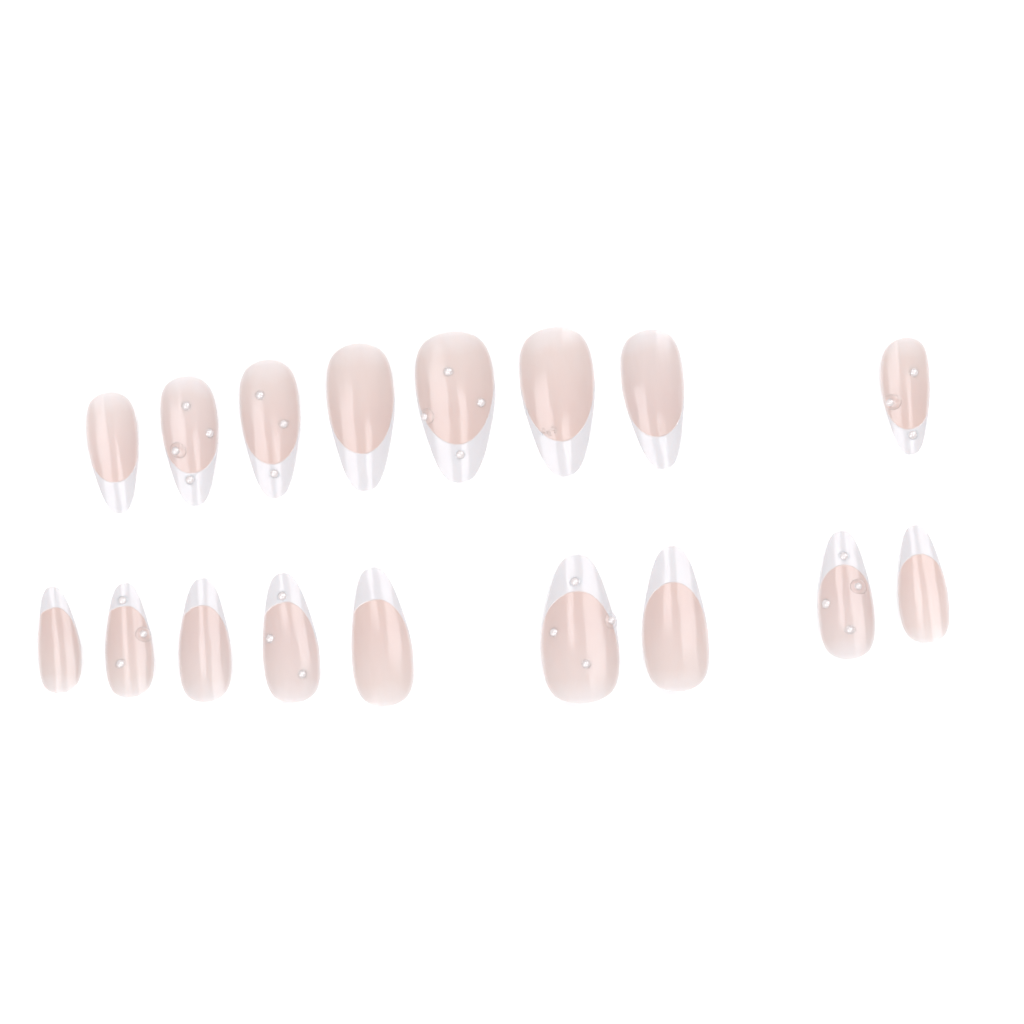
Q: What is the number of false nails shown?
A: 17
